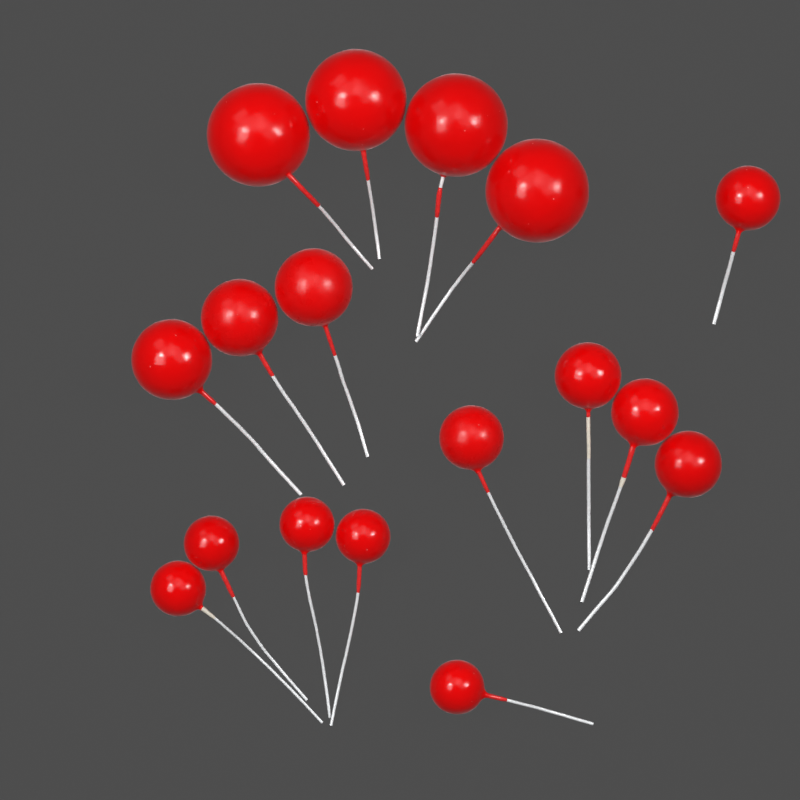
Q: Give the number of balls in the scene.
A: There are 17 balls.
